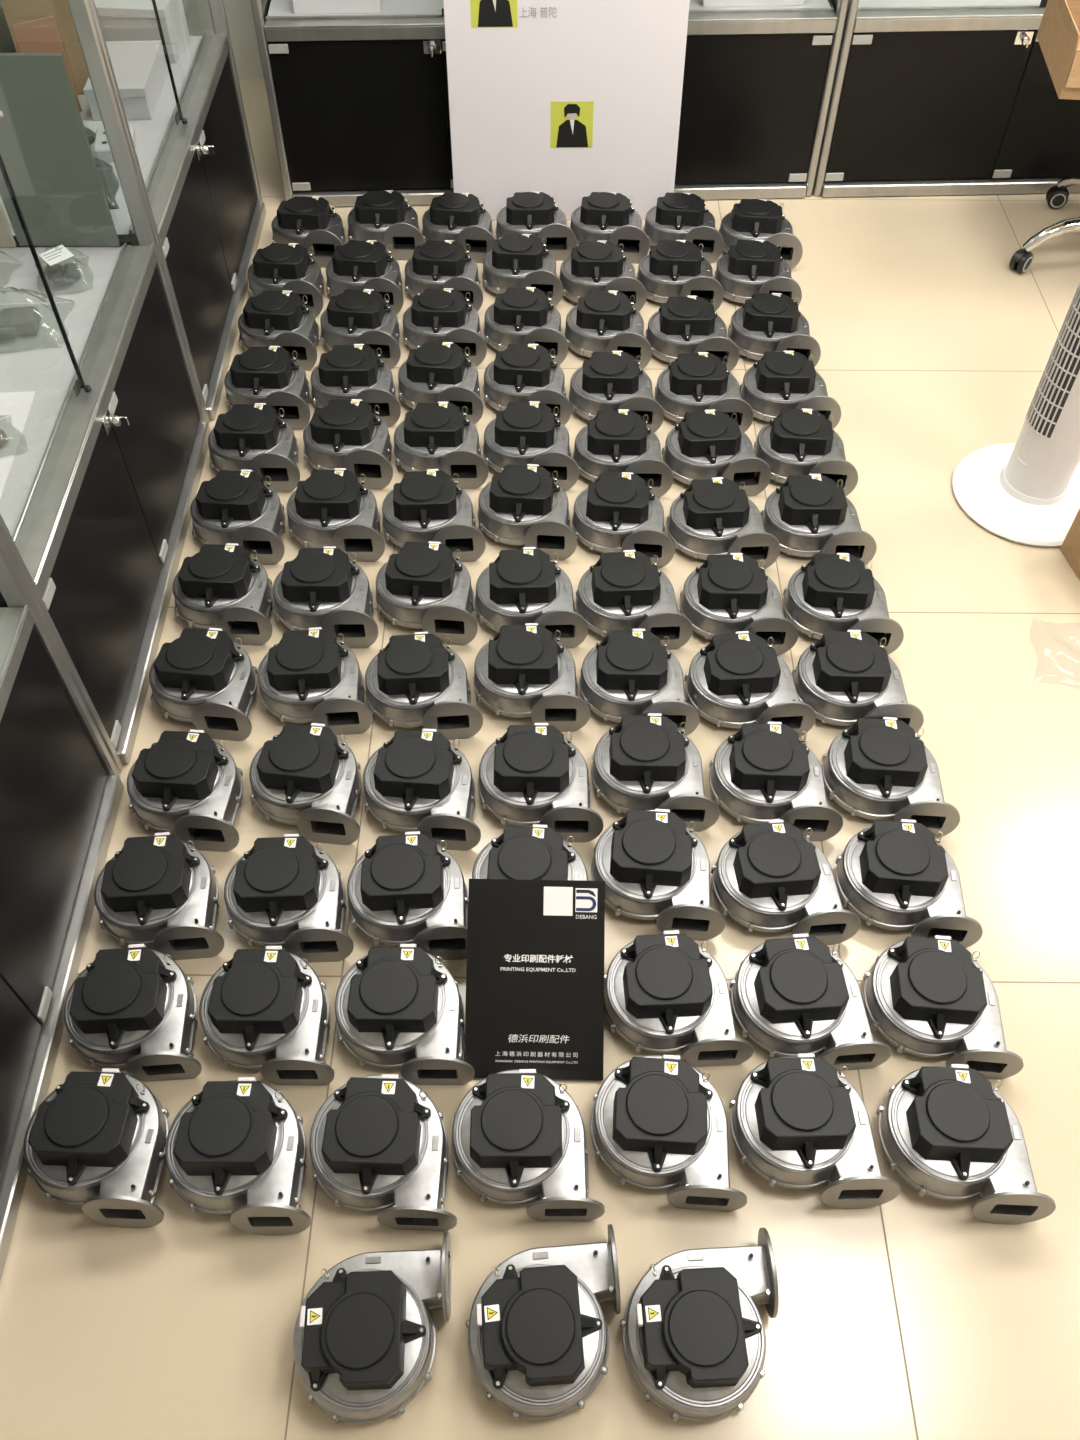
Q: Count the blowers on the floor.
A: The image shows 86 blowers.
